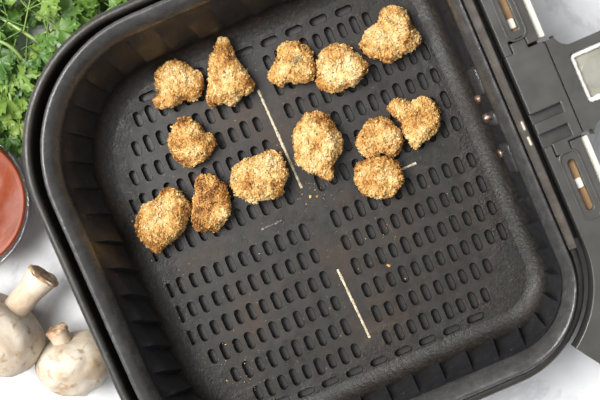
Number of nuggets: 13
